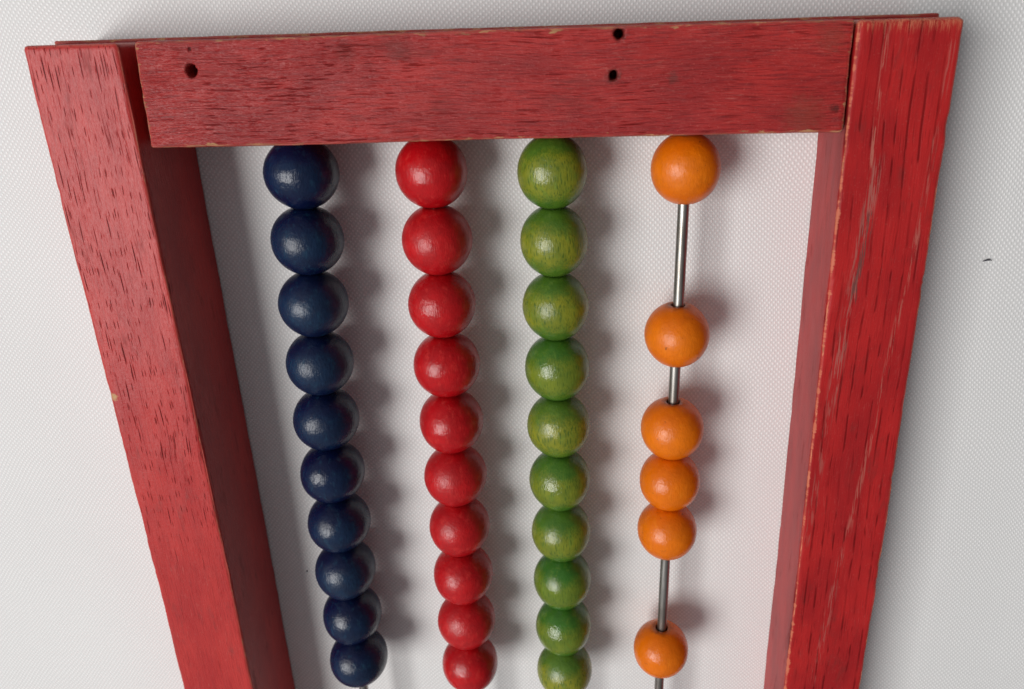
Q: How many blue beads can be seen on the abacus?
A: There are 10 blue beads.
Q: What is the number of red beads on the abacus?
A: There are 10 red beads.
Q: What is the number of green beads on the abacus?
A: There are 10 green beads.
